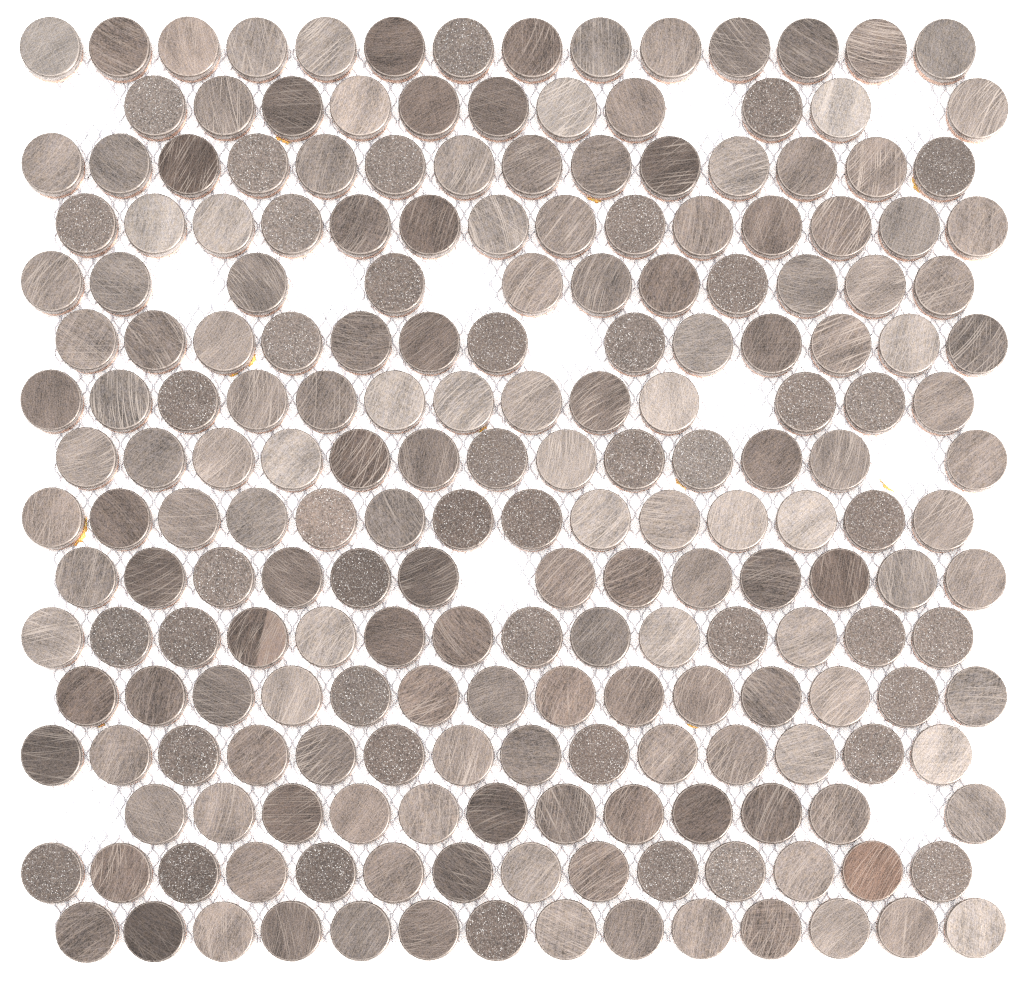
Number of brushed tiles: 167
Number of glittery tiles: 45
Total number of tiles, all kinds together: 212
